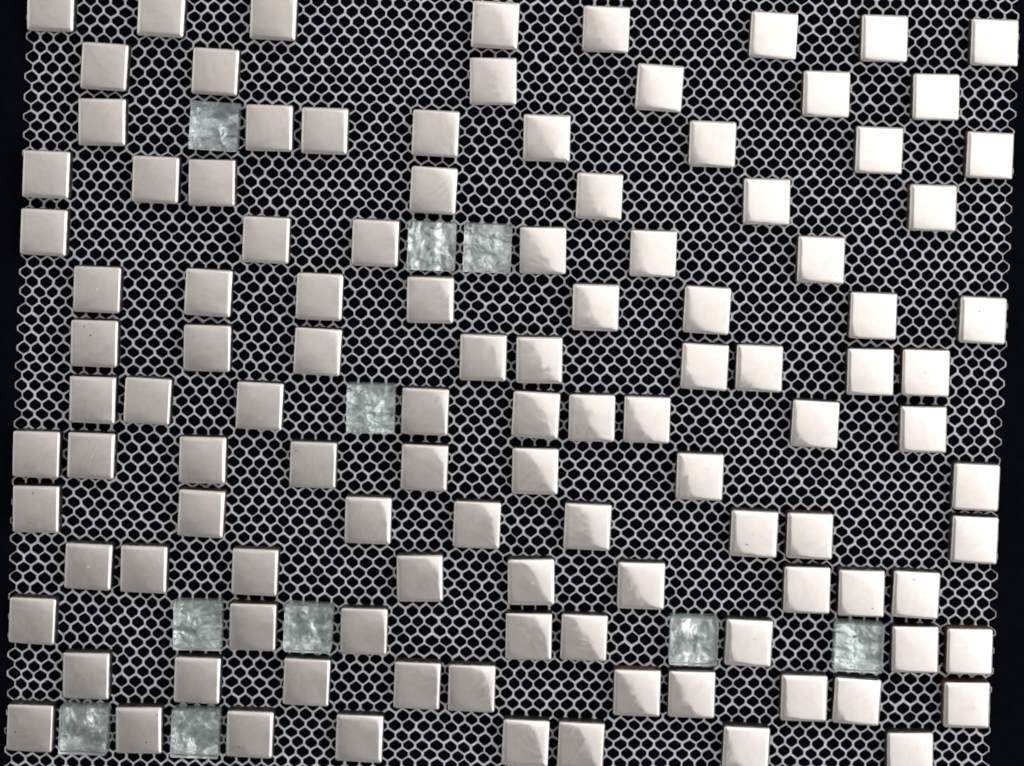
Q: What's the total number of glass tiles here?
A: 10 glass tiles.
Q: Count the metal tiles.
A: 112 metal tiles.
